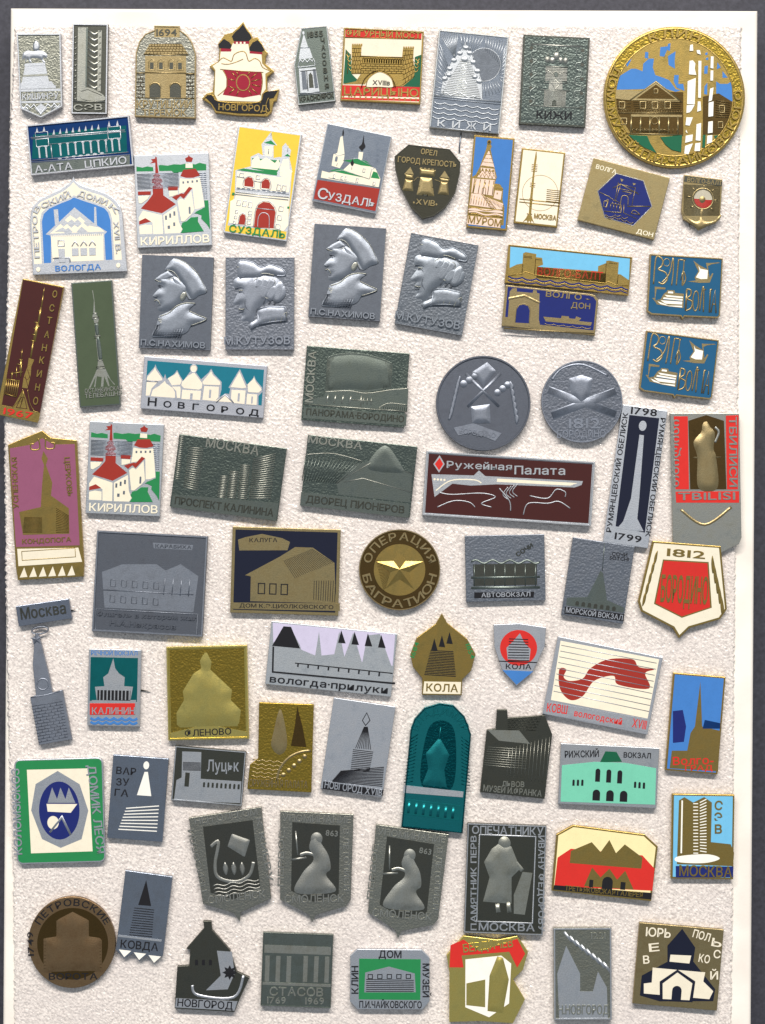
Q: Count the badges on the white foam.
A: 76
